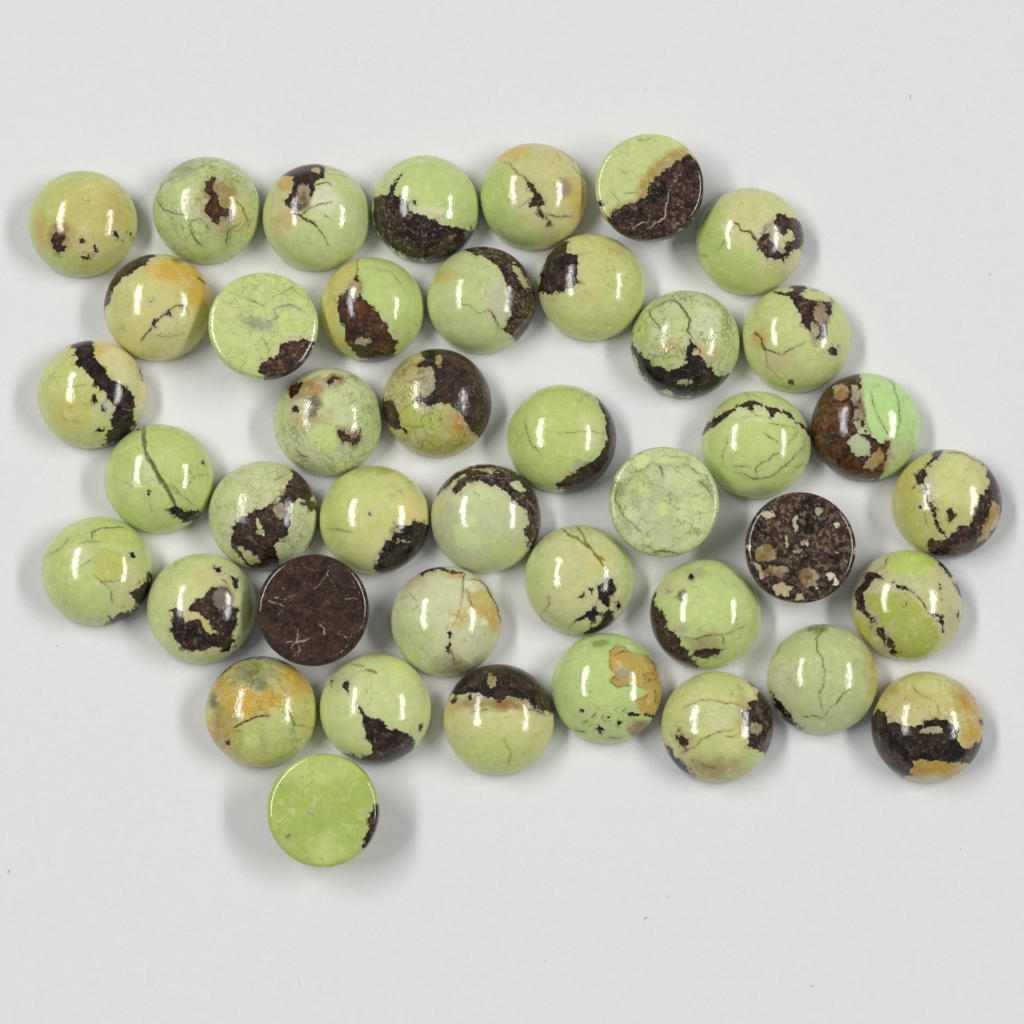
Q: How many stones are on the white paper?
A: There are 42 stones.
